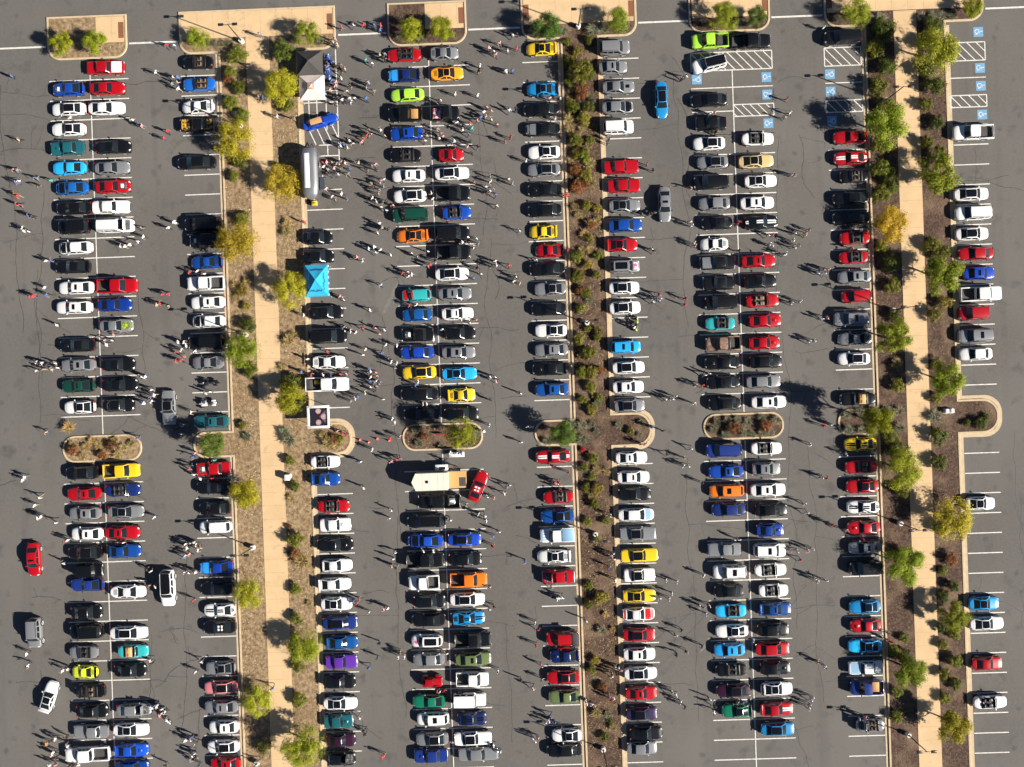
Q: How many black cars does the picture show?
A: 86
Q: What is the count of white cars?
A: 88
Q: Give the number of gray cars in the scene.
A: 43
